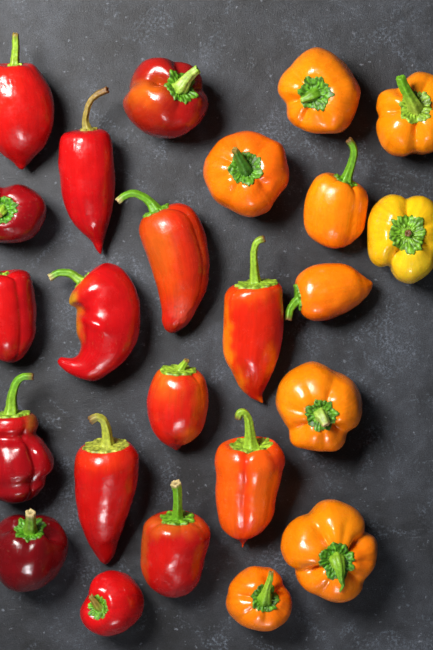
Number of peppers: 24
